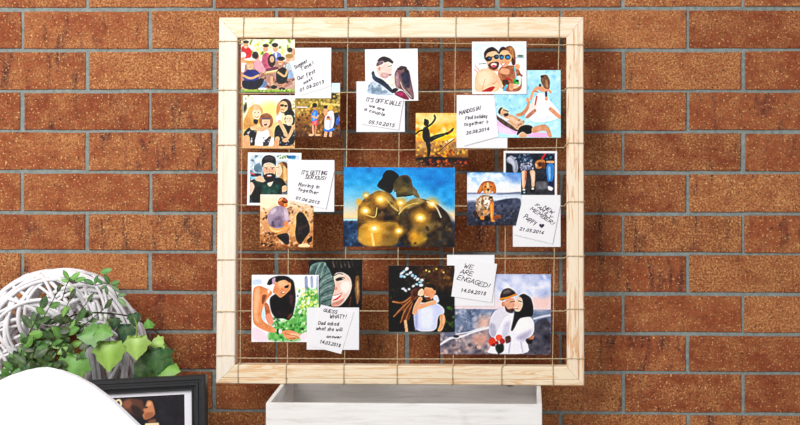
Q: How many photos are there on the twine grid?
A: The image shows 16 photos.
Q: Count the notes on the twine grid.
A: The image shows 7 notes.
